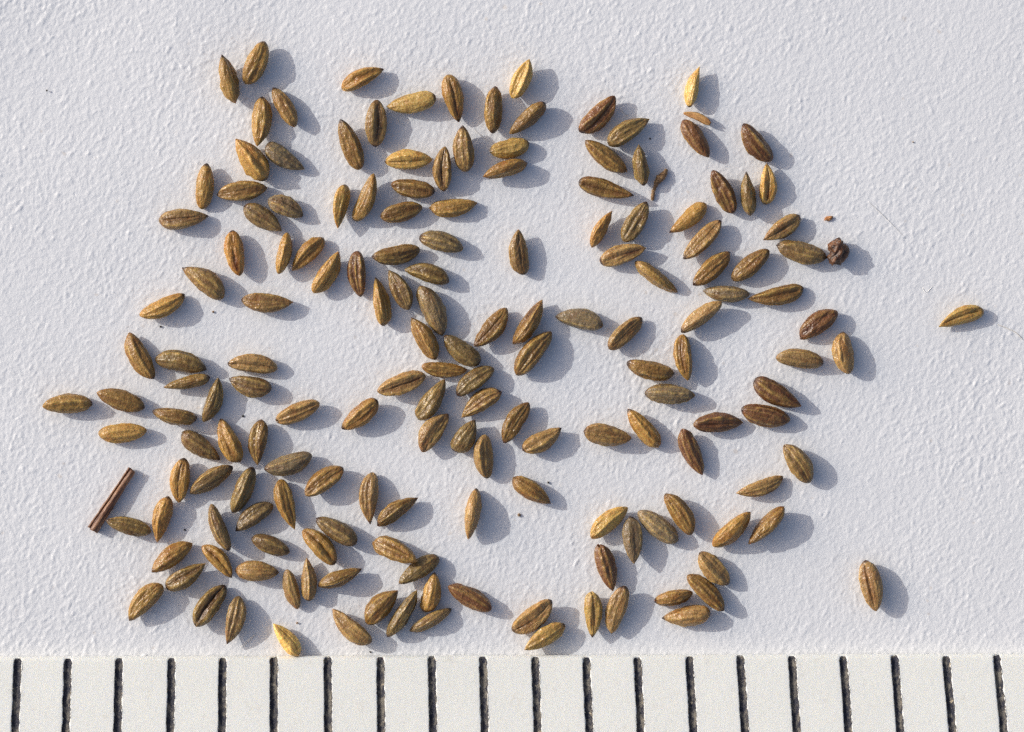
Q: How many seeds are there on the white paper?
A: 167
